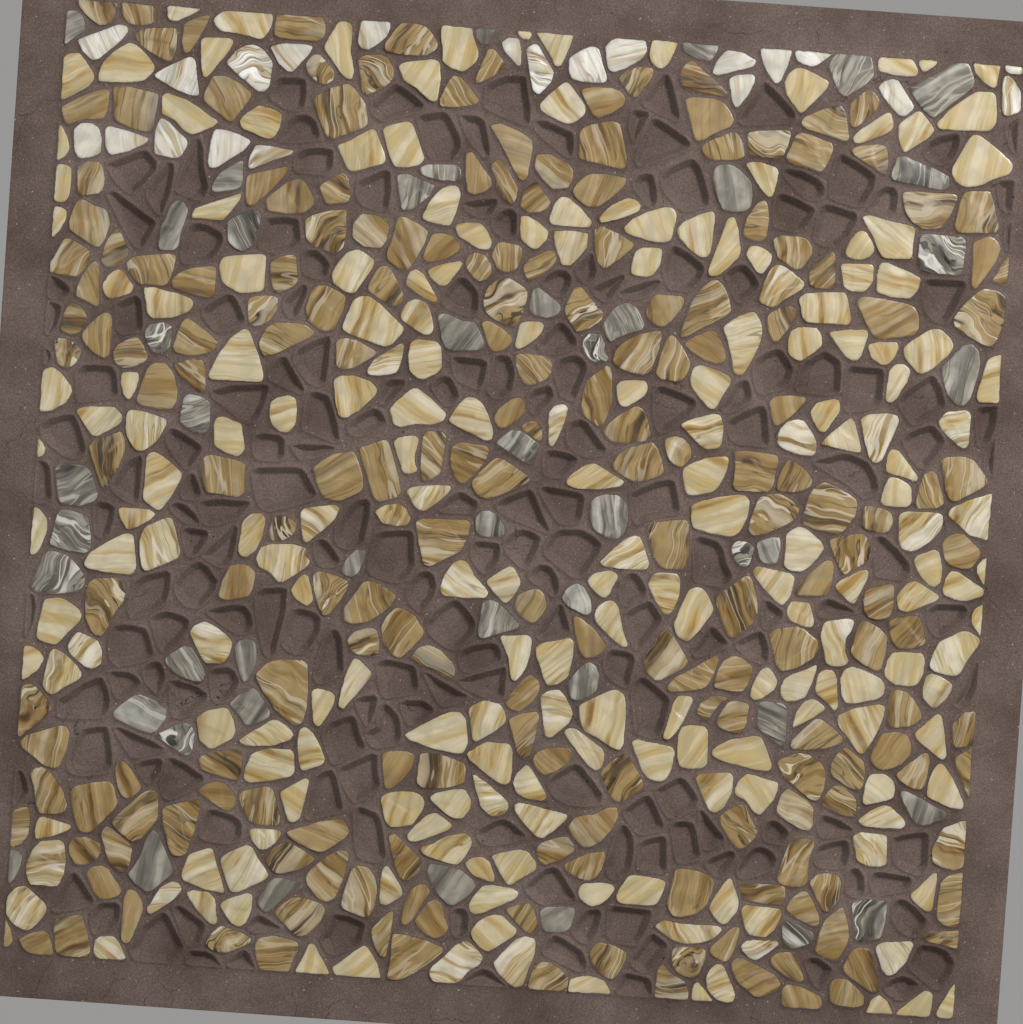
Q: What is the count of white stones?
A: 21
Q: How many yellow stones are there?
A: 200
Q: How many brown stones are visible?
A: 198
